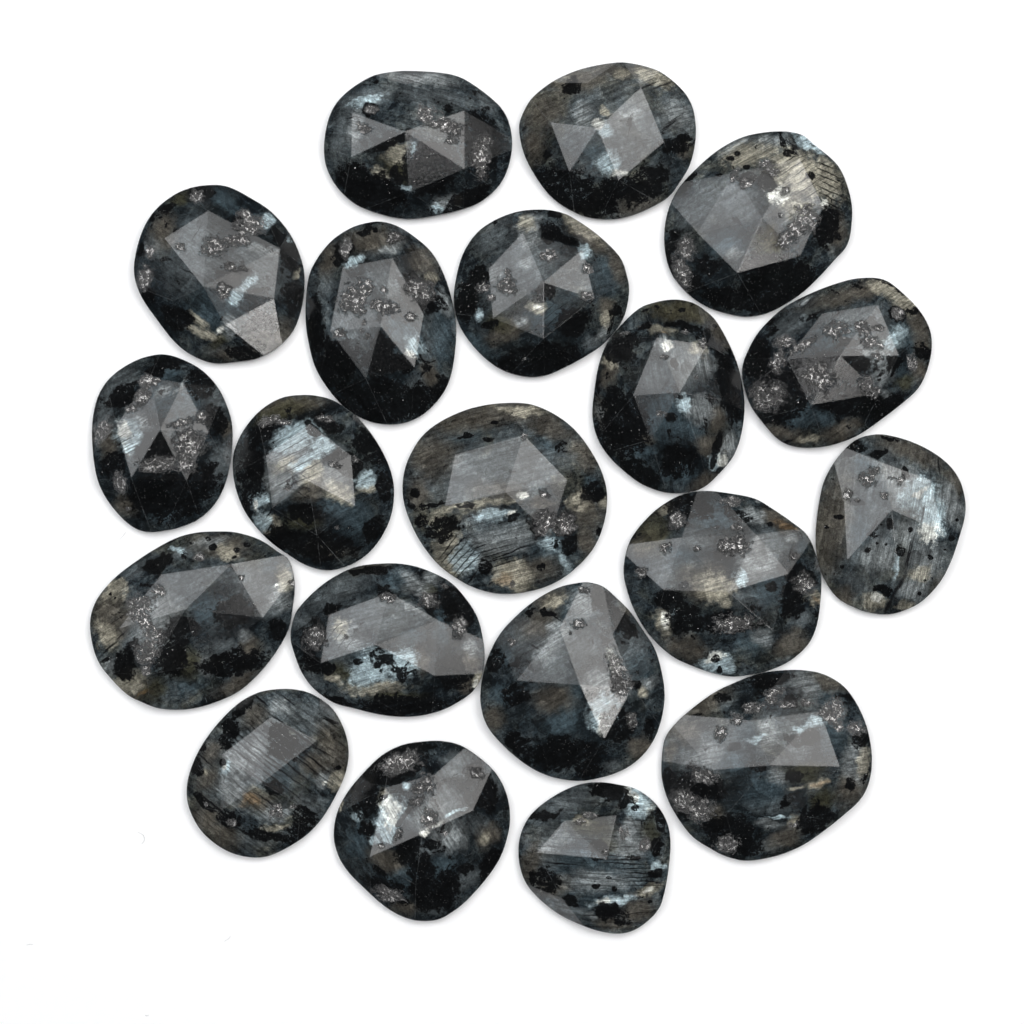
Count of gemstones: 20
